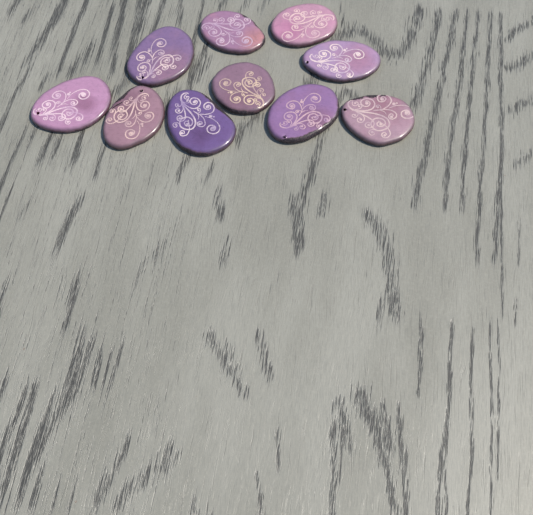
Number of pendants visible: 10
